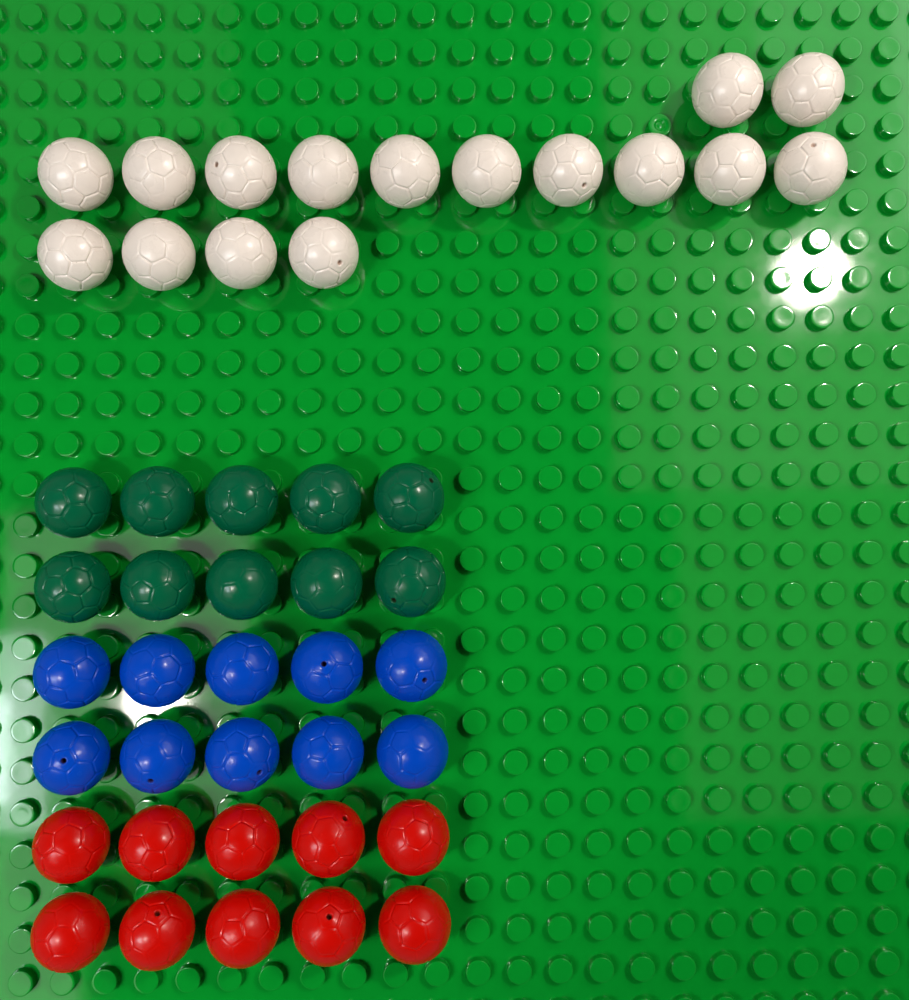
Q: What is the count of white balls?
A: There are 16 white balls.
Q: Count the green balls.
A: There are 10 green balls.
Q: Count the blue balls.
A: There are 10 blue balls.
